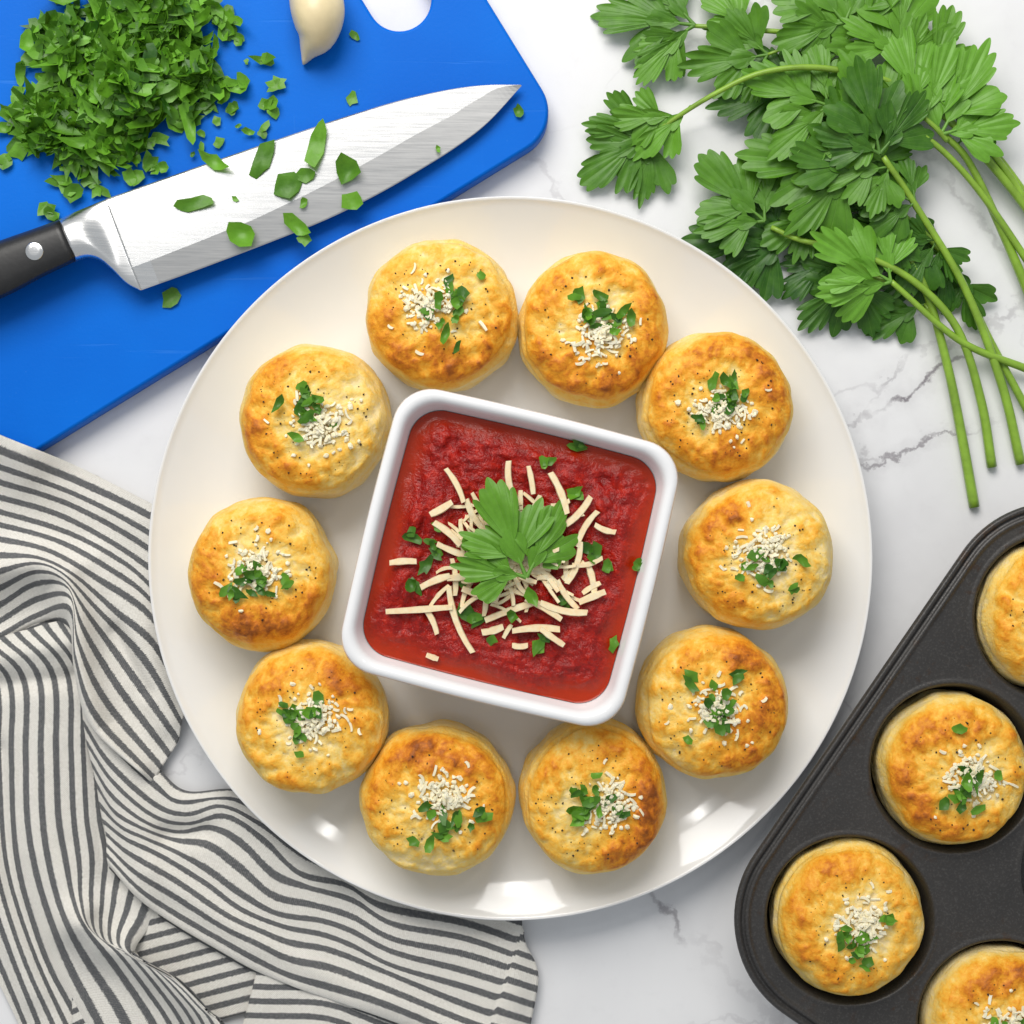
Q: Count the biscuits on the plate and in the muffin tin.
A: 14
